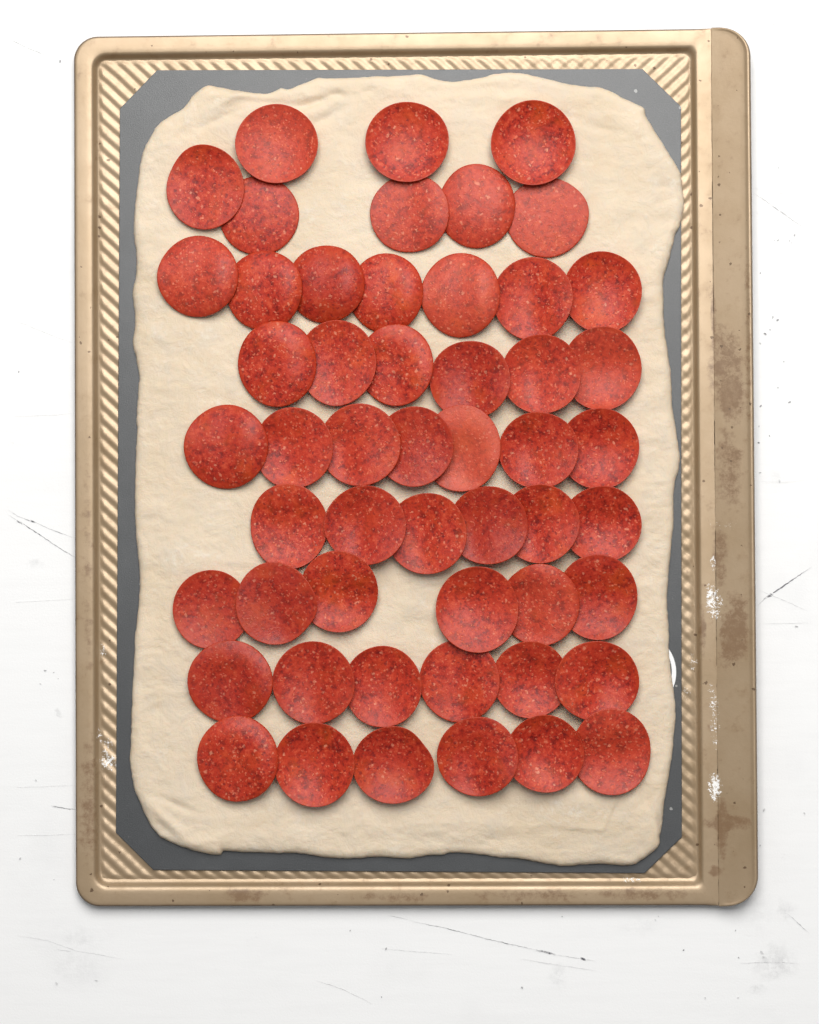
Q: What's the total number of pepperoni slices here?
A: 52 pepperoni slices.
